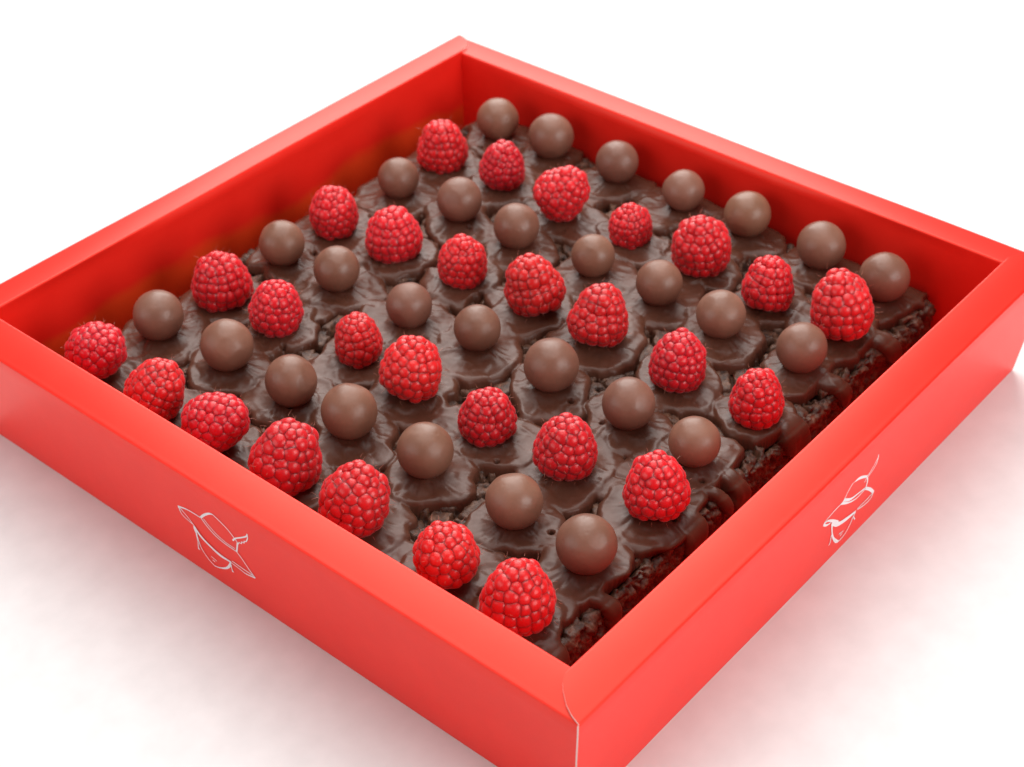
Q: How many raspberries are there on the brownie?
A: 28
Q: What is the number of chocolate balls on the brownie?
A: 28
